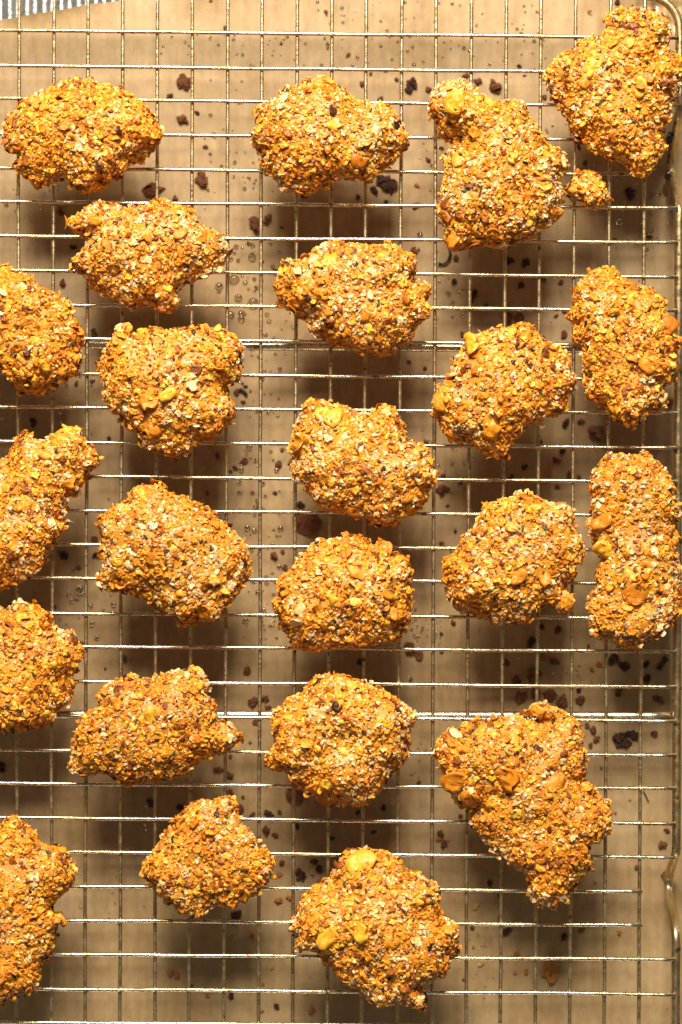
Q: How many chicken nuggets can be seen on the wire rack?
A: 24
